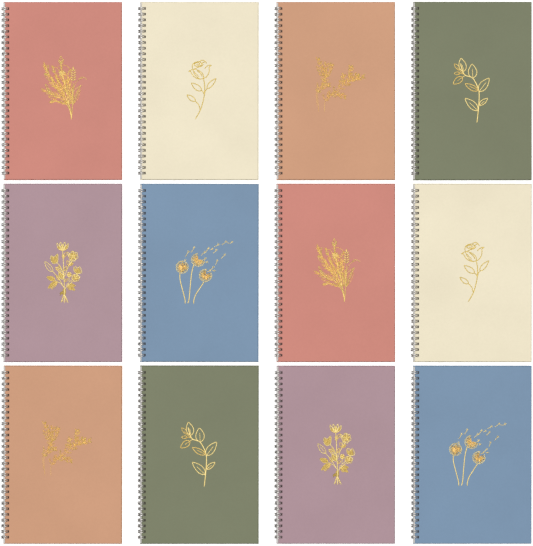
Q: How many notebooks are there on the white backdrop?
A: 12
